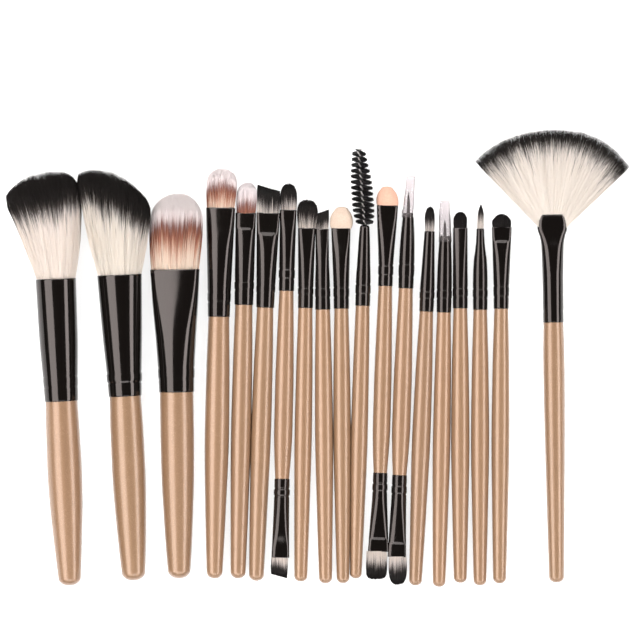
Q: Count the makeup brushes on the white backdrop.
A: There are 19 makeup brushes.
